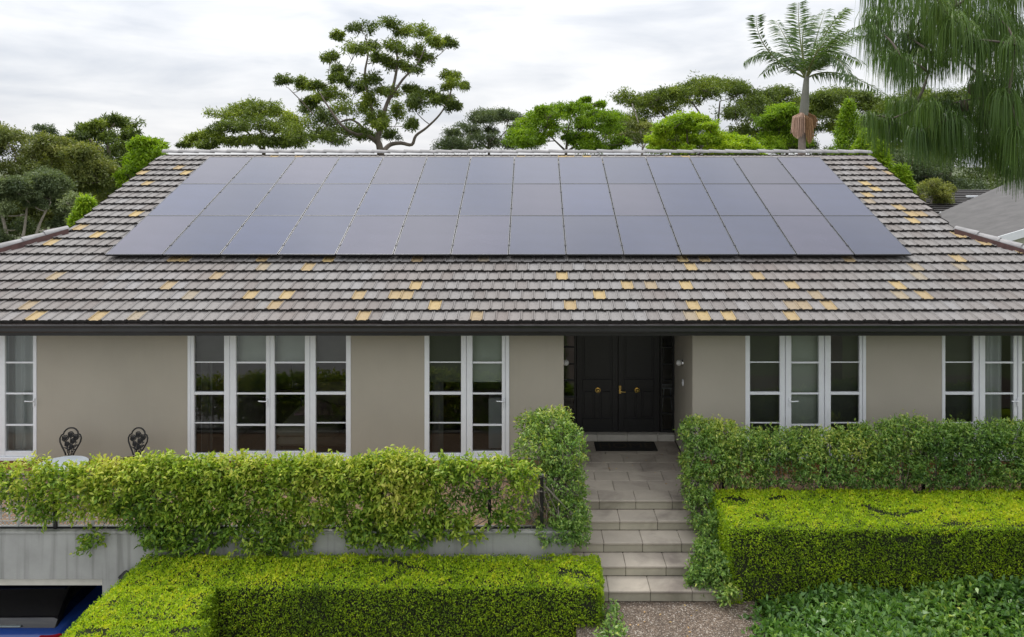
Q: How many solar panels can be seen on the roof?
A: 42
